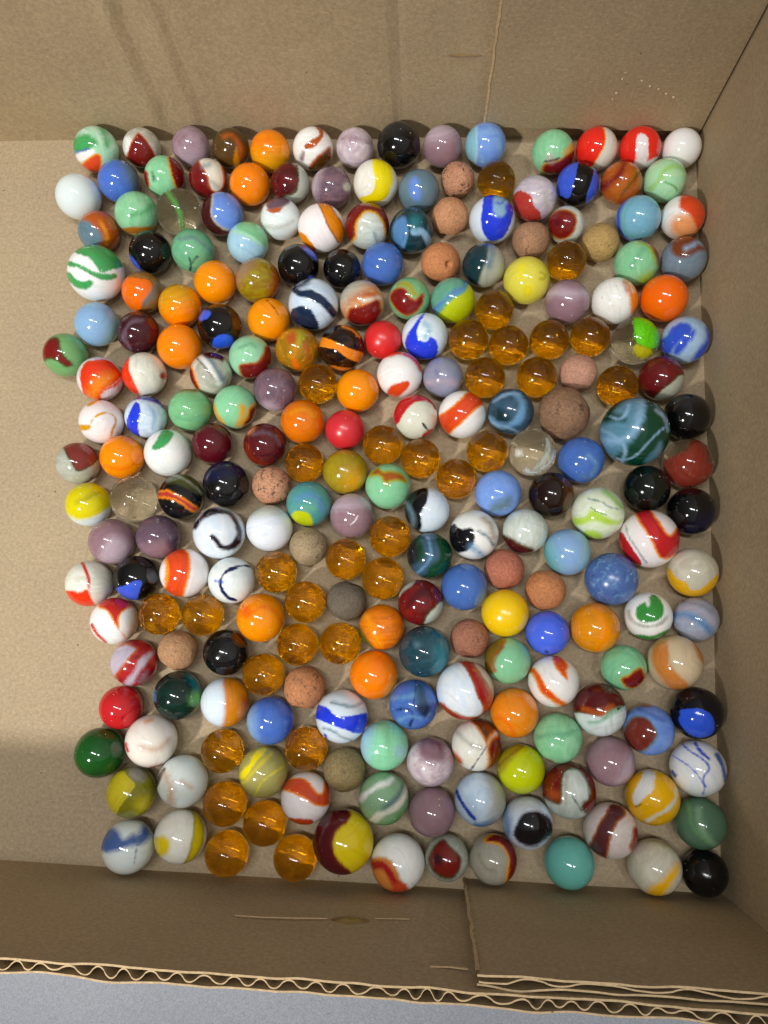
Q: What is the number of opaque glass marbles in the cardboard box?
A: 184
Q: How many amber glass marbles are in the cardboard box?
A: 32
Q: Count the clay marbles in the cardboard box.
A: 16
